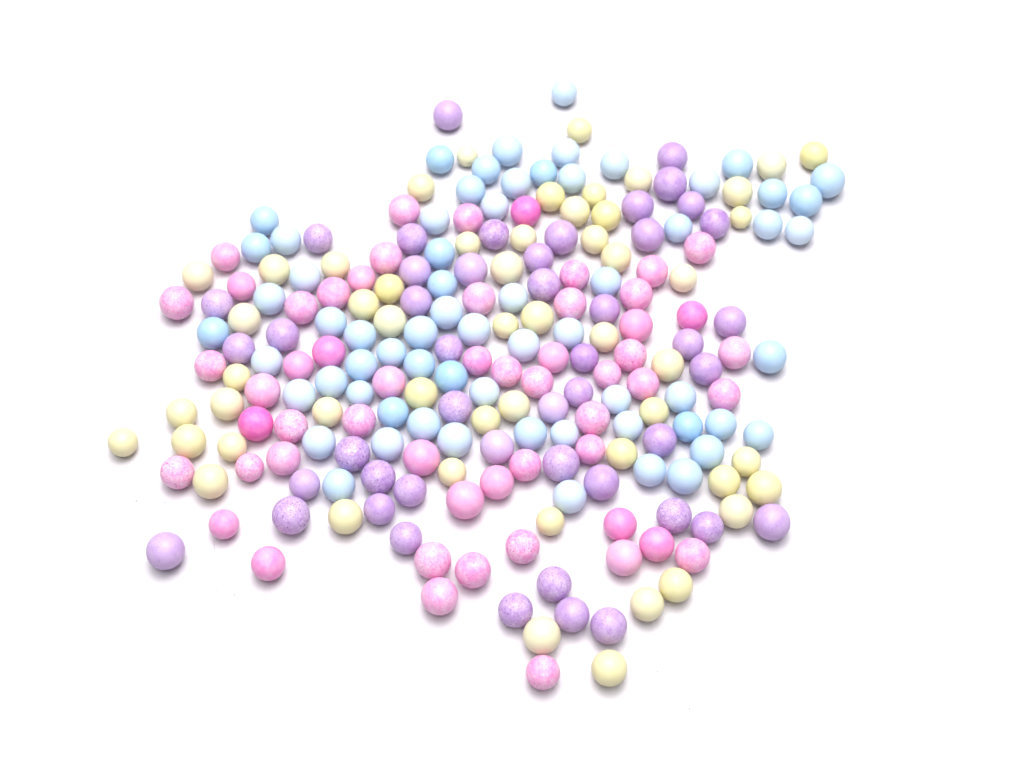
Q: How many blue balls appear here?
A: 65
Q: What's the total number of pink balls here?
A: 55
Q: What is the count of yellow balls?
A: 53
